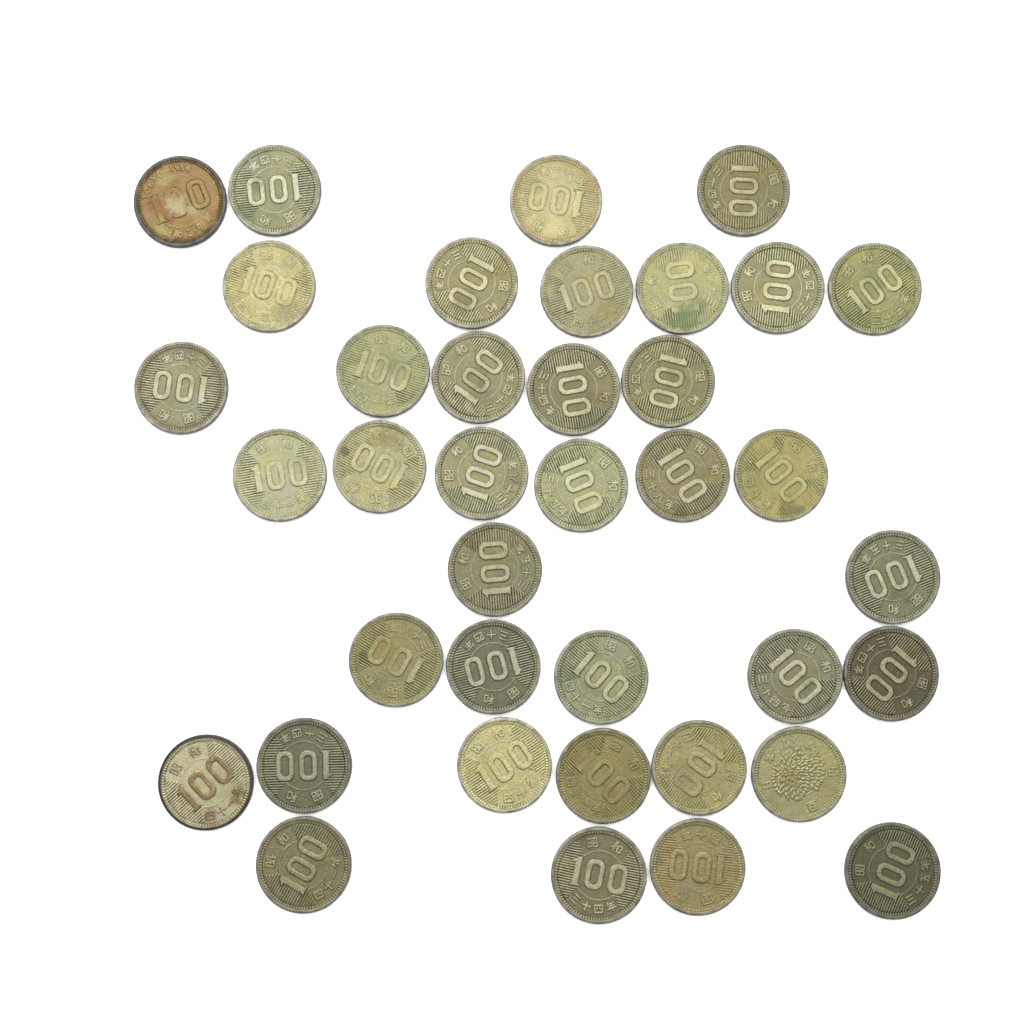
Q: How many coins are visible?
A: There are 38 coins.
